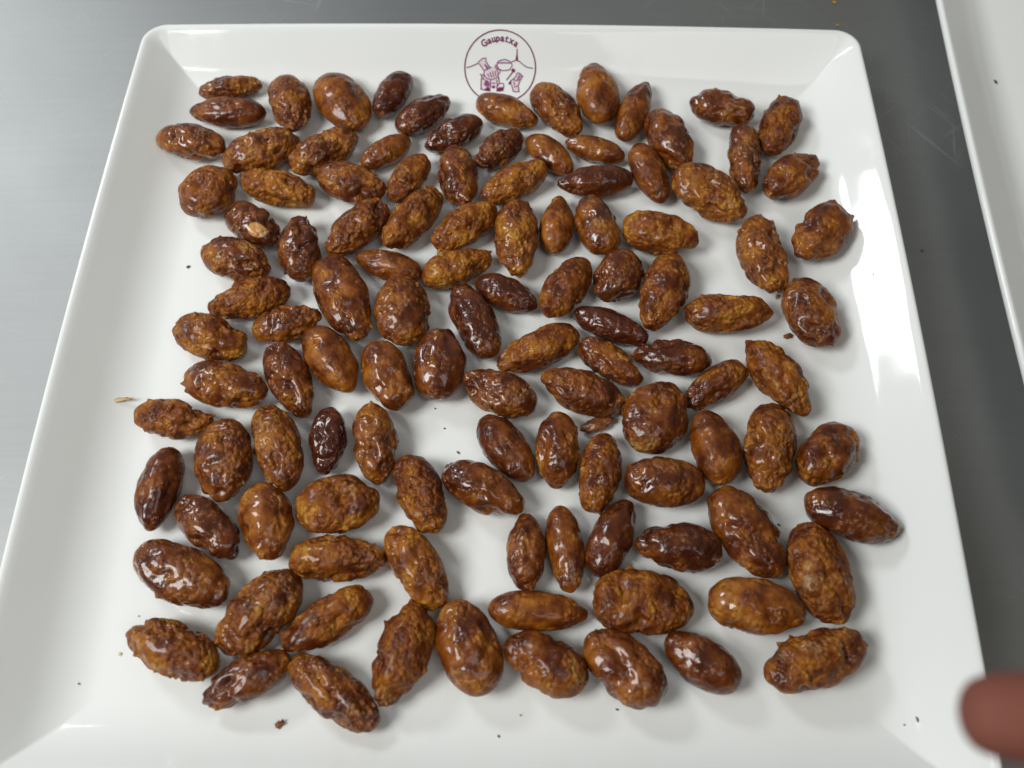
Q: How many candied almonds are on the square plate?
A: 114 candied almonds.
